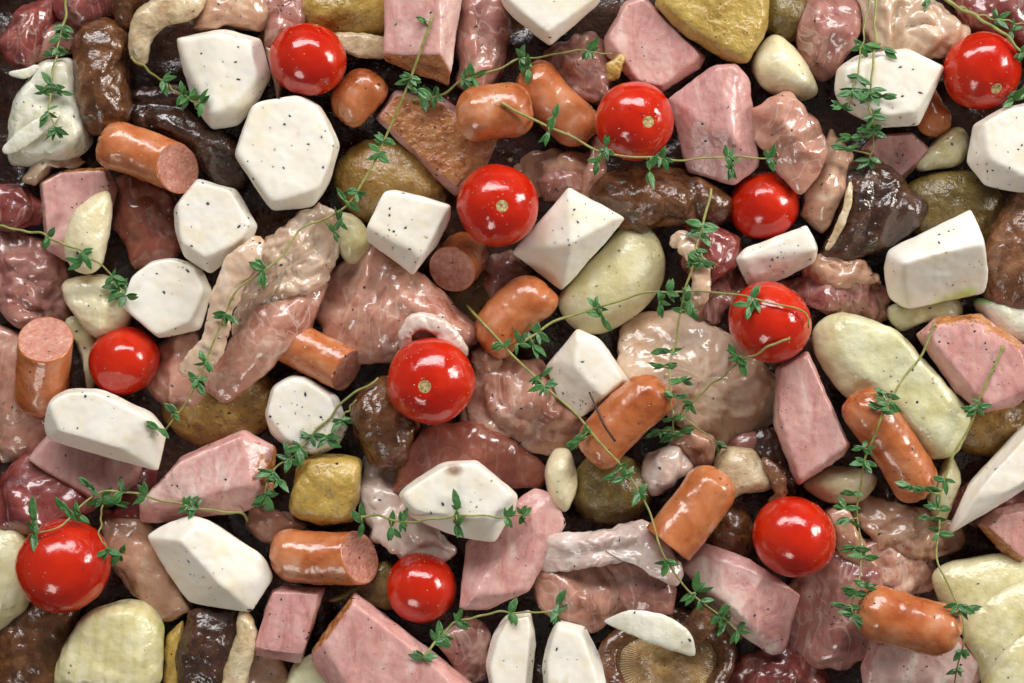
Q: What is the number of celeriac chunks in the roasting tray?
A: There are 19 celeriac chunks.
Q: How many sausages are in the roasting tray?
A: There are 14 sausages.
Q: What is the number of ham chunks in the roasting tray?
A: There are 16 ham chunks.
